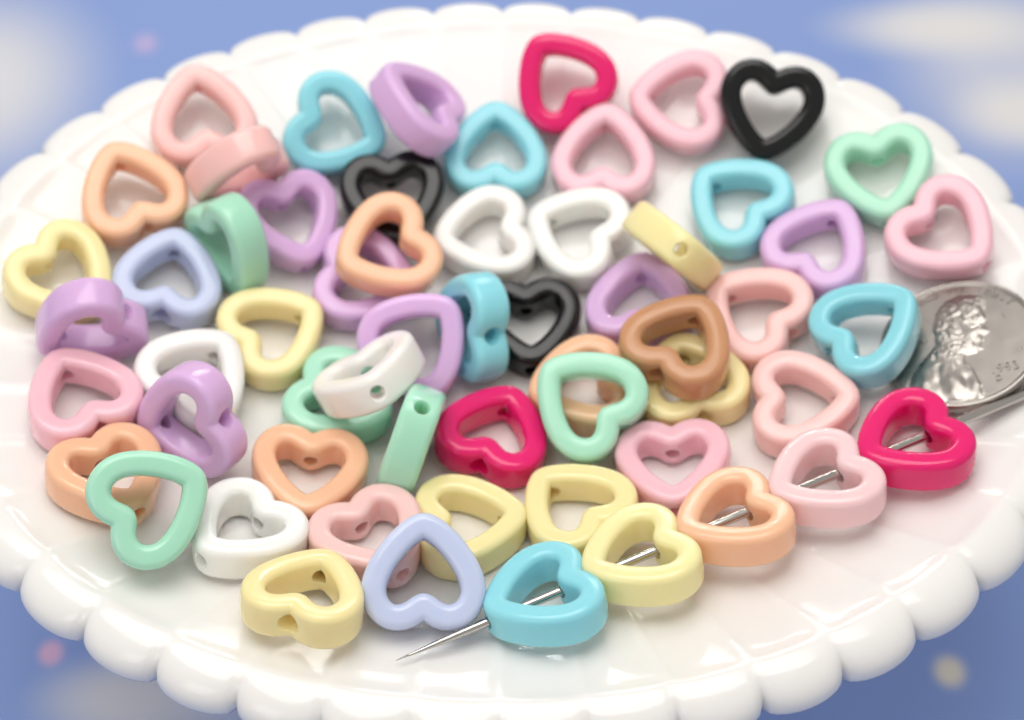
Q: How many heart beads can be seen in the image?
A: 59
